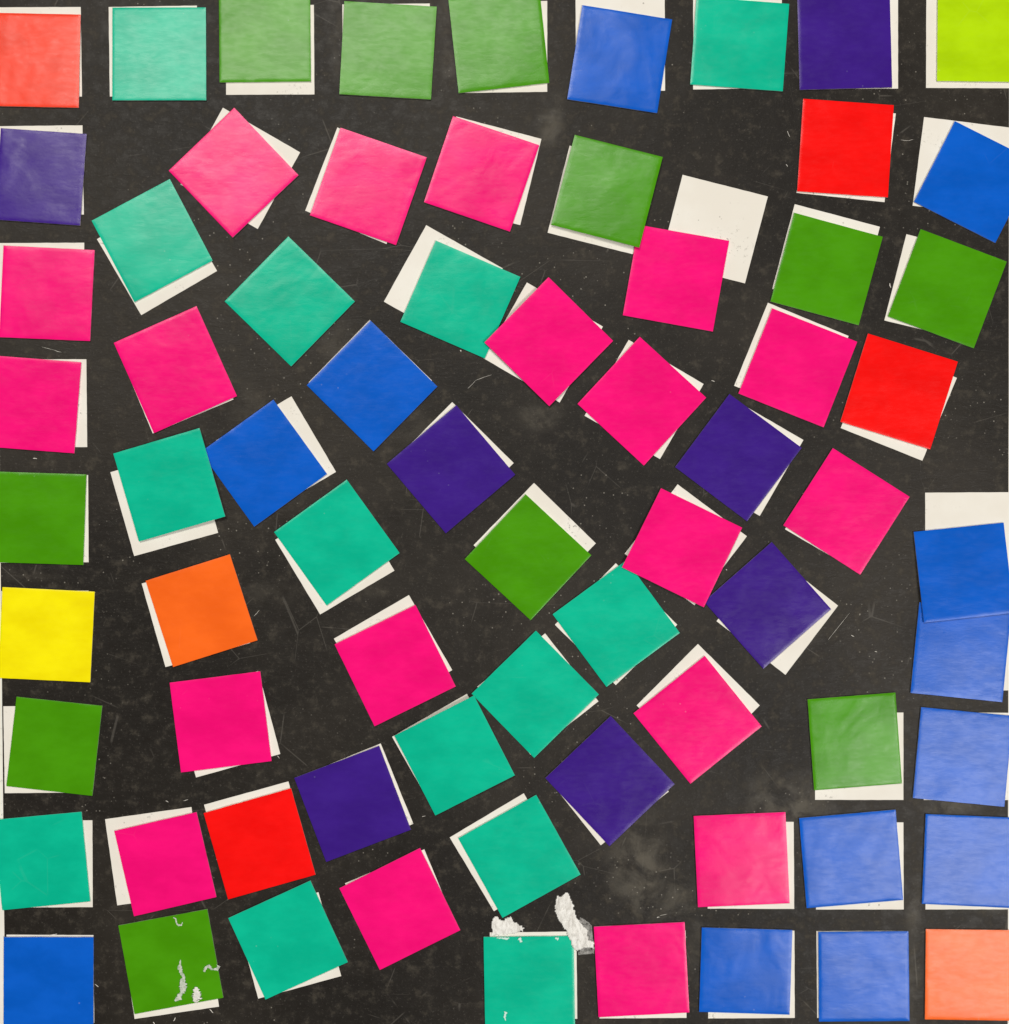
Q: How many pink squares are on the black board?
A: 19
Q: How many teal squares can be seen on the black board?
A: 14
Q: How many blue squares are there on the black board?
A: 12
